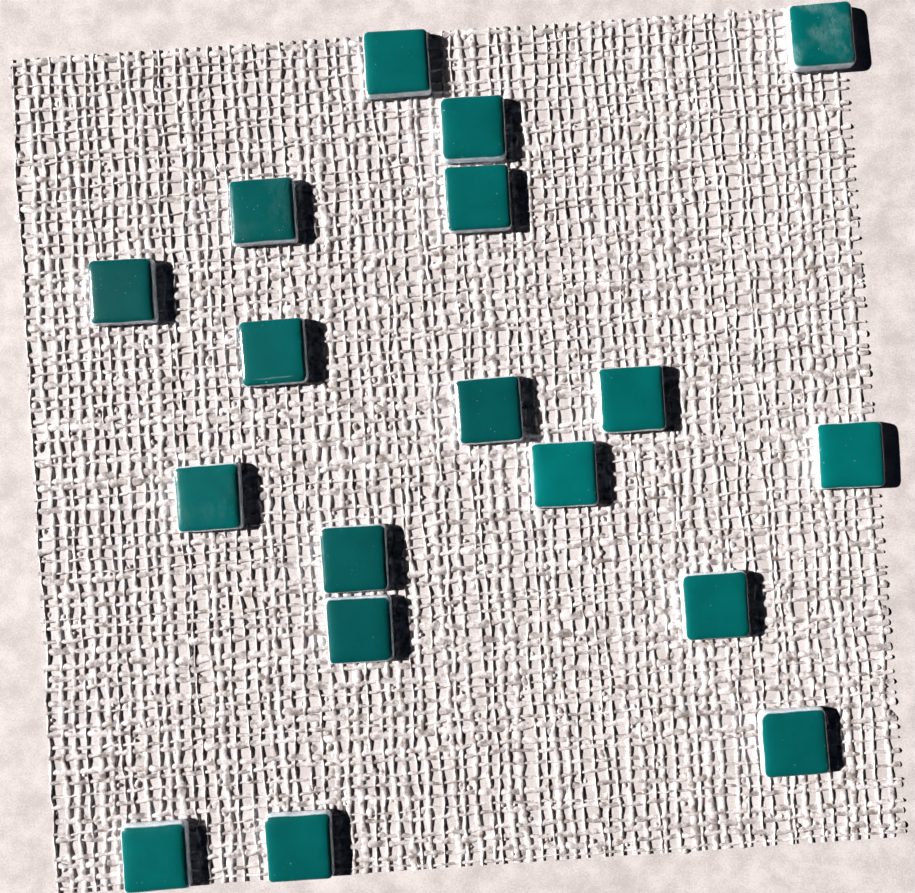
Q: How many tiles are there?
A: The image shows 18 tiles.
